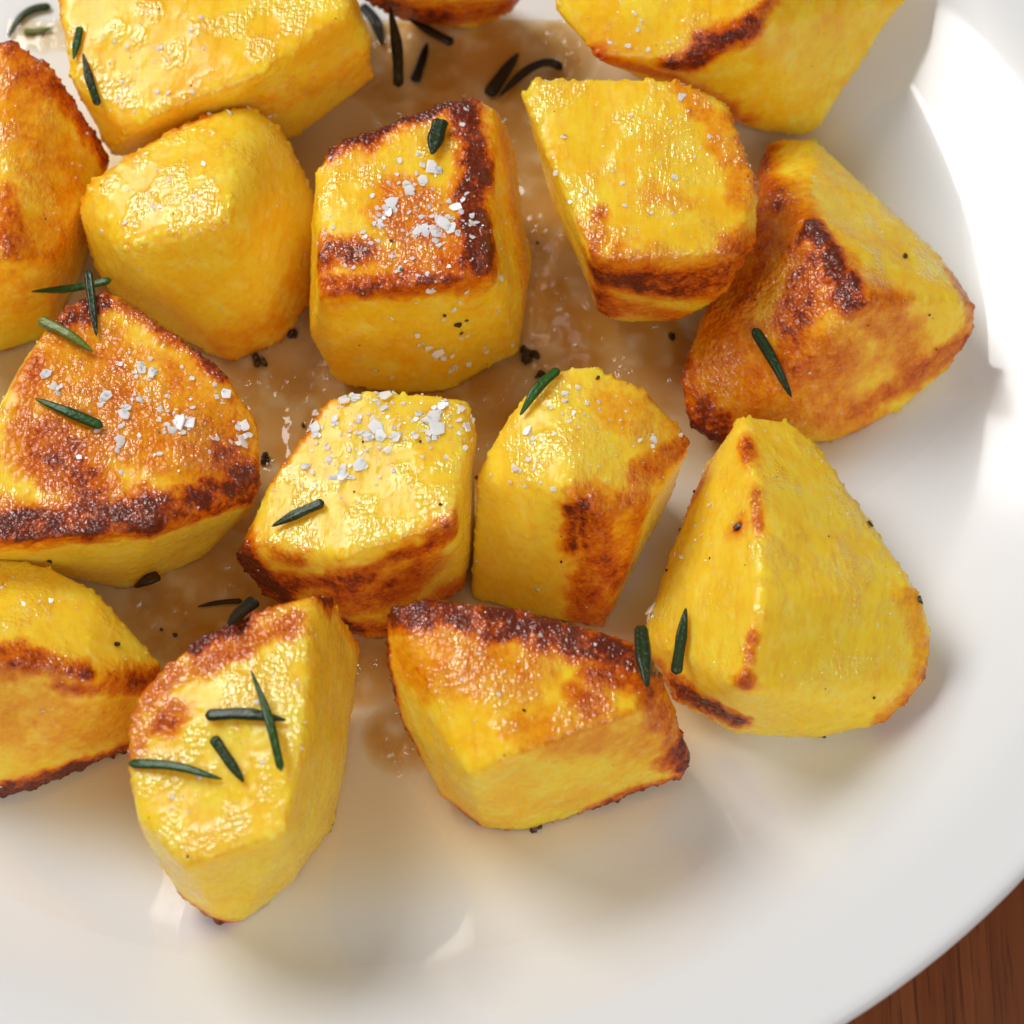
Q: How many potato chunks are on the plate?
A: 15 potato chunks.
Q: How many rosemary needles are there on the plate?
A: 27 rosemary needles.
